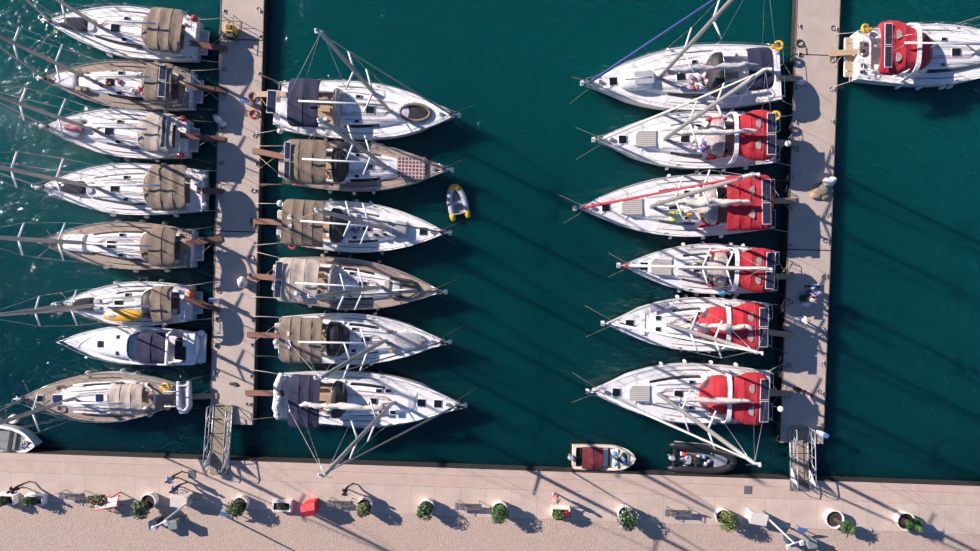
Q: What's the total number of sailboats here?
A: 20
